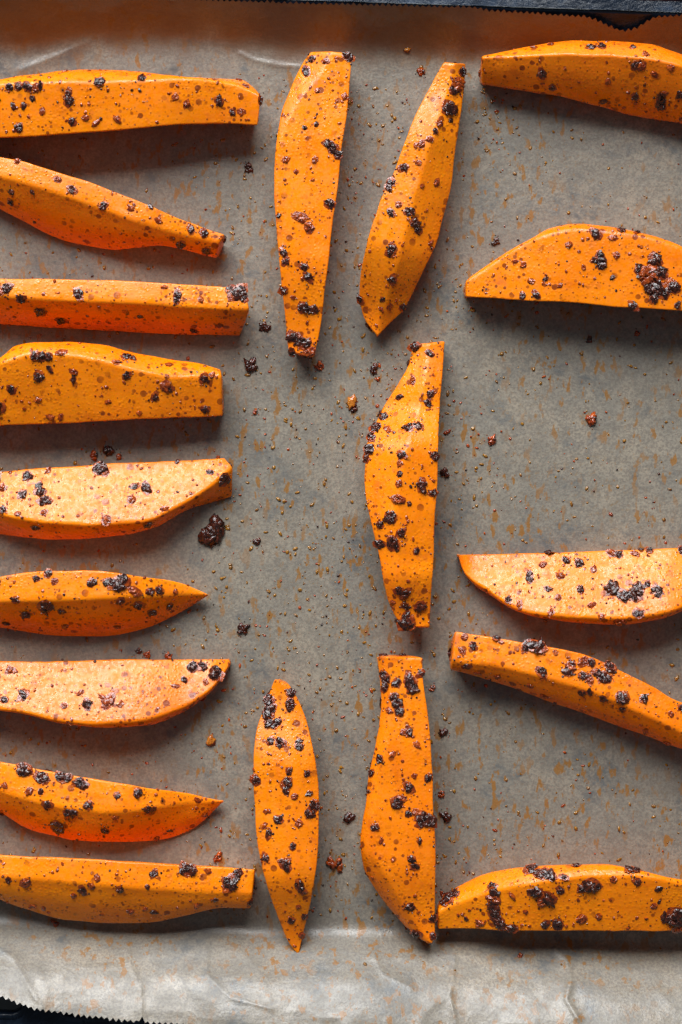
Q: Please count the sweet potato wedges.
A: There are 19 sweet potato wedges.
